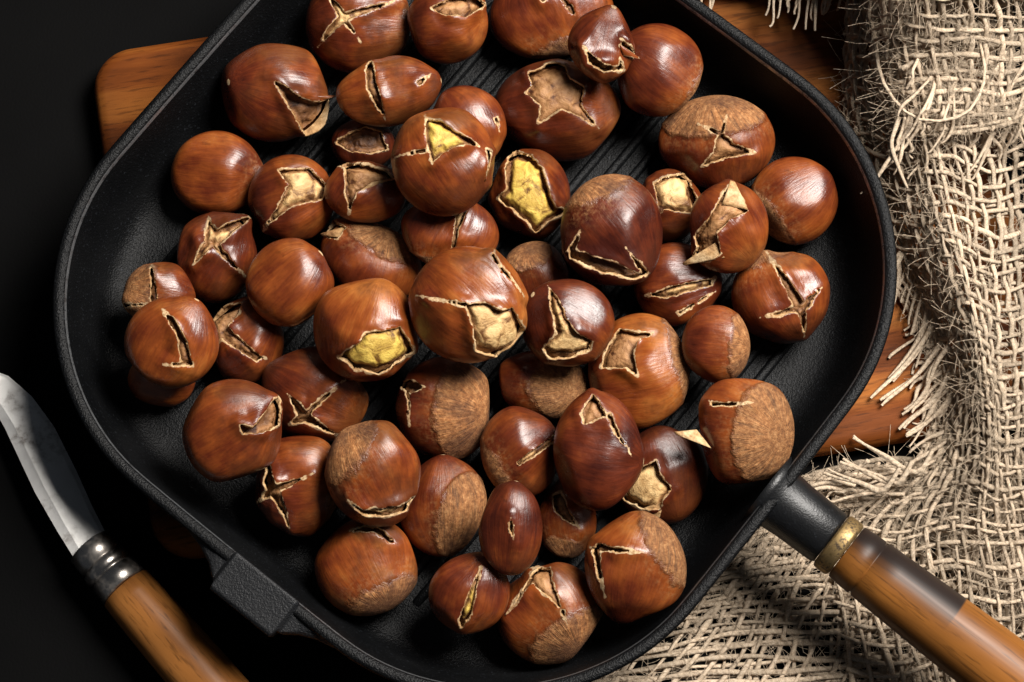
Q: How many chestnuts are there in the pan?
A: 53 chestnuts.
